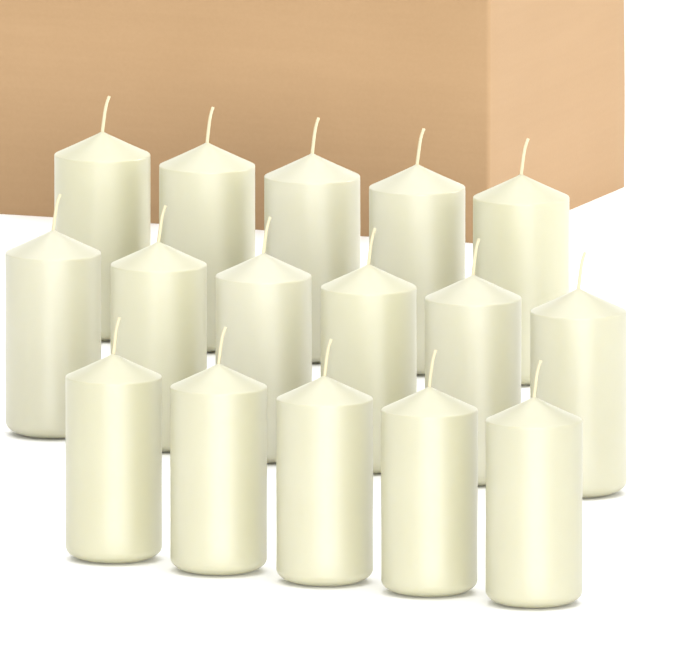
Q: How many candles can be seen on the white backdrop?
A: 16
